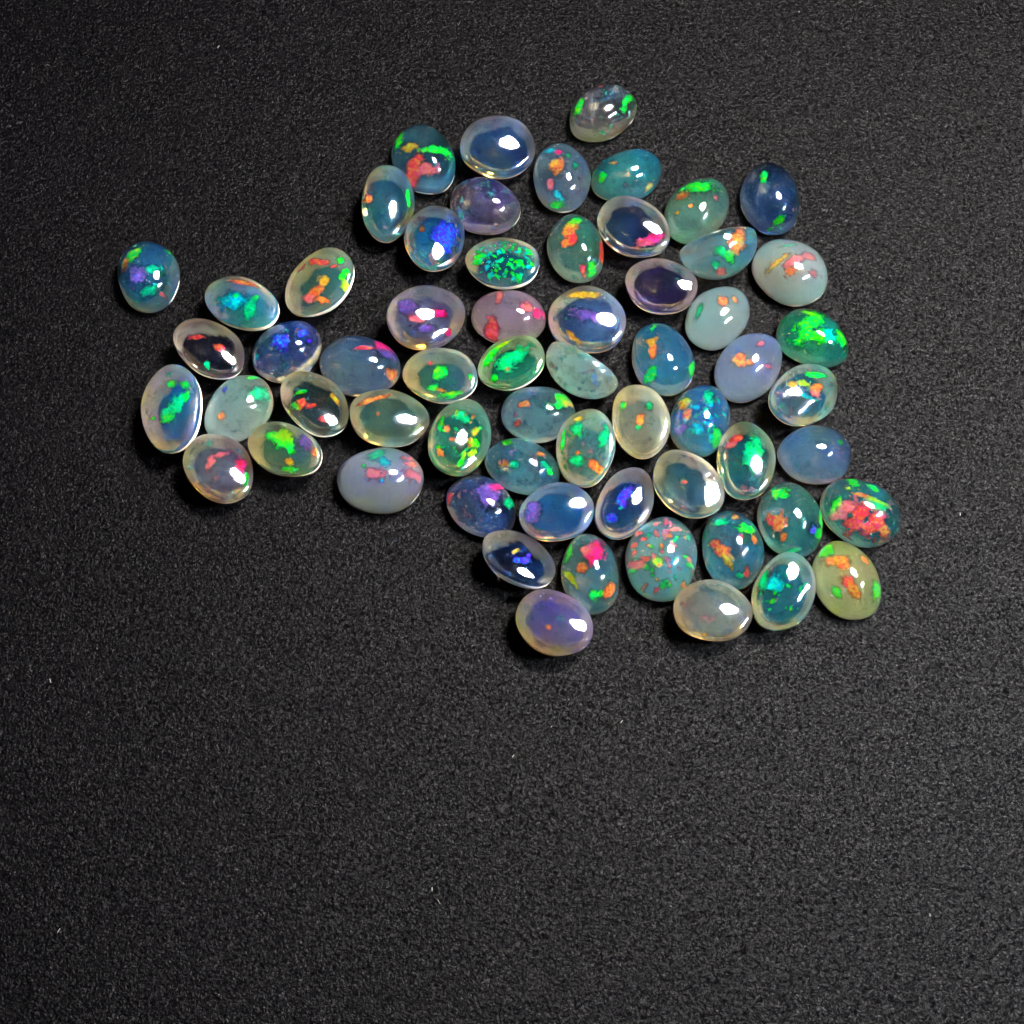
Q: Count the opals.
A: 62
